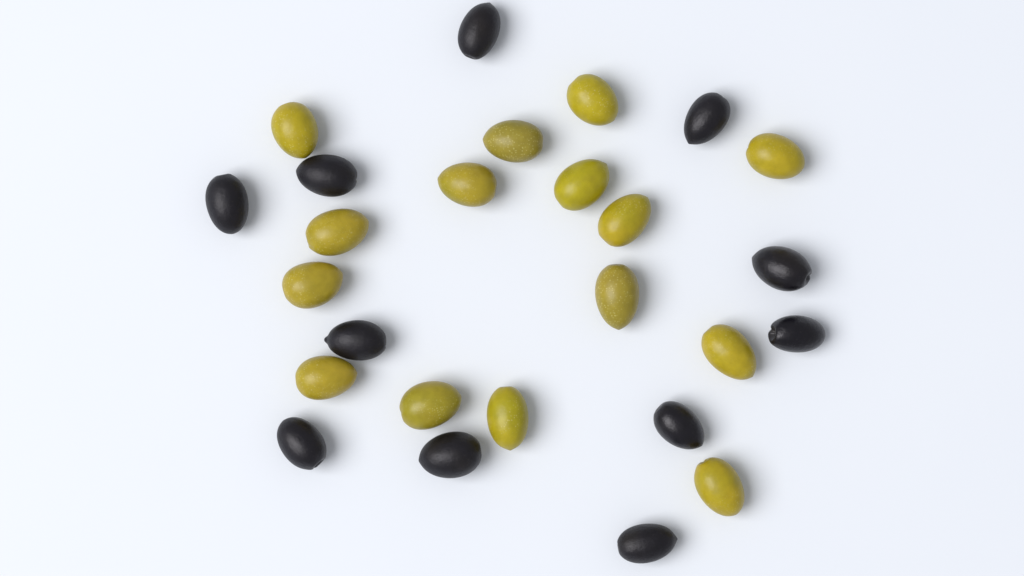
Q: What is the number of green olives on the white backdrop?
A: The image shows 15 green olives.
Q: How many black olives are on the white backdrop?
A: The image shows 11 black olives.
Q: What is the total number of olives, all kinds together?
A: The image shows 26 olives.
